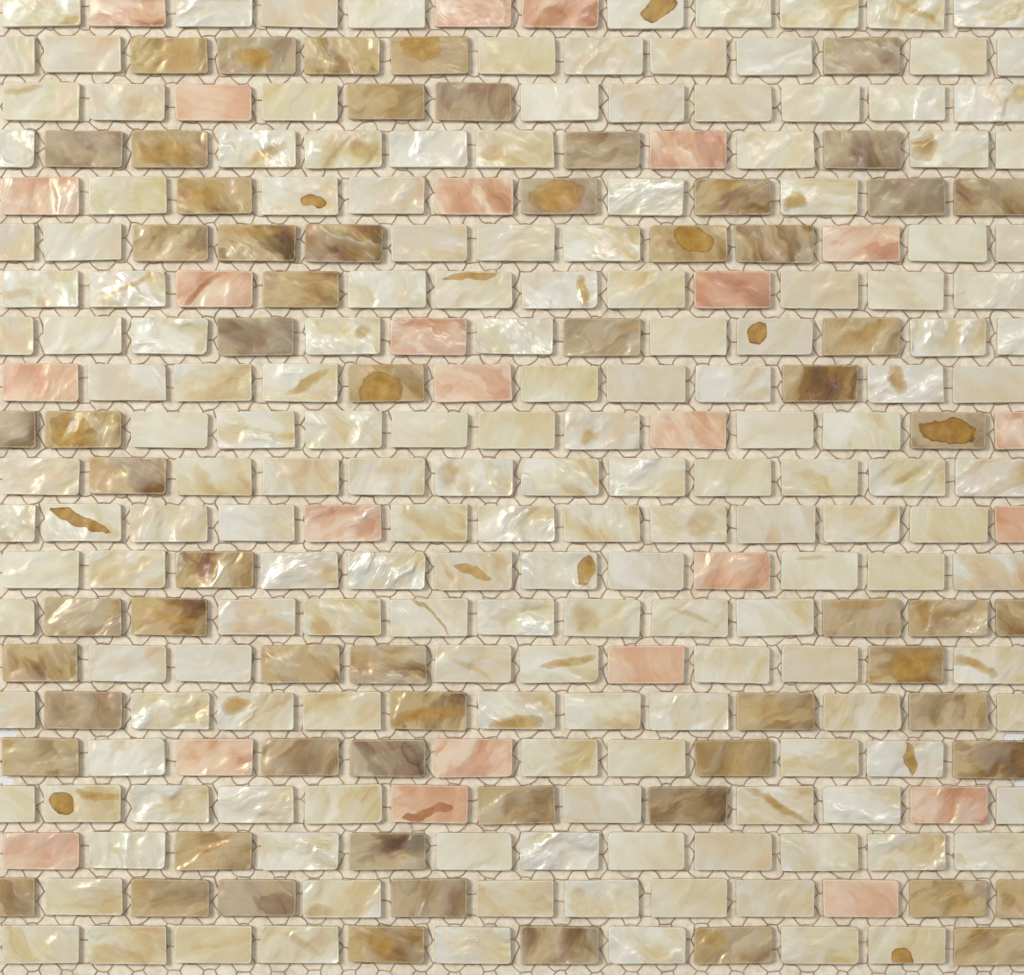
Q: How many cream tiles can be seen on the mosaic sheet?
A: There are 173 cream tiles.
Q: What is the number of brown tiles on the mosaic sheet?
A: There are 64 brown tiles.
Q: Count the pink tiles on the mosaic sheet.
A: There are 25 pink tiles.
